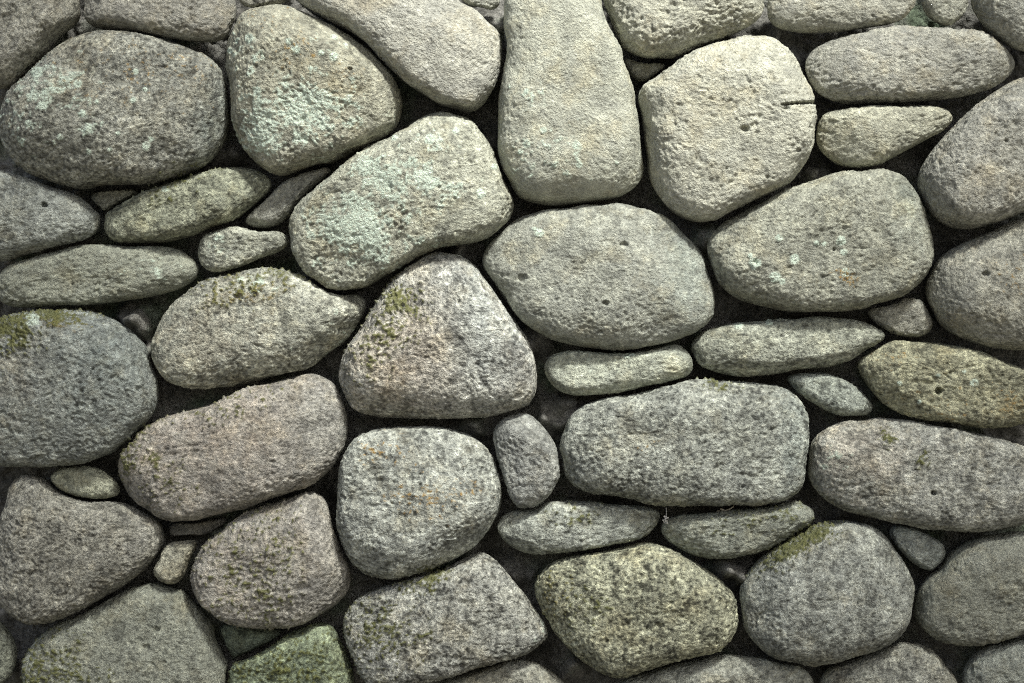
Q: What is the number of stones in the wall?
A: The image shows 60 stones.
